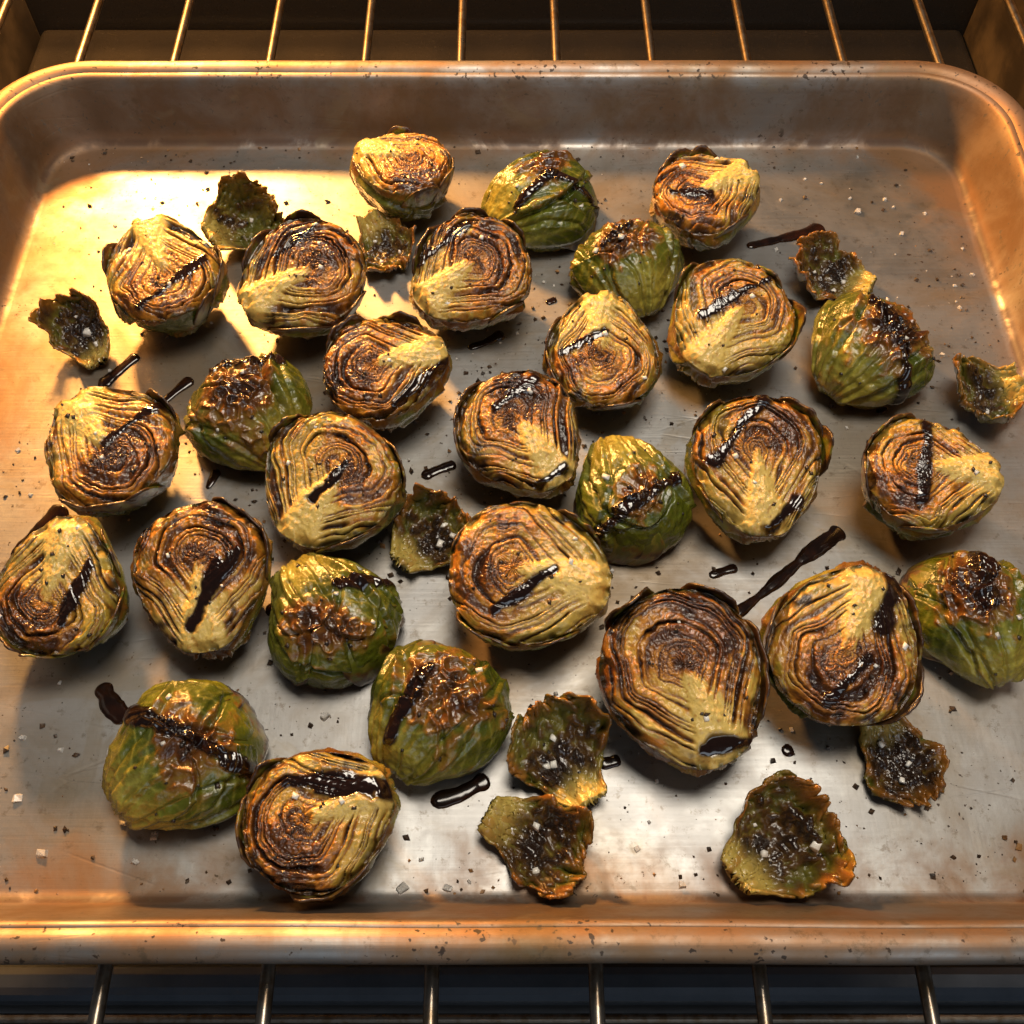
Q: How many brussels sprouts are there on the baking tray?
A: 28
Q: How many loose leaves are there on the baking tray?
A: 10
